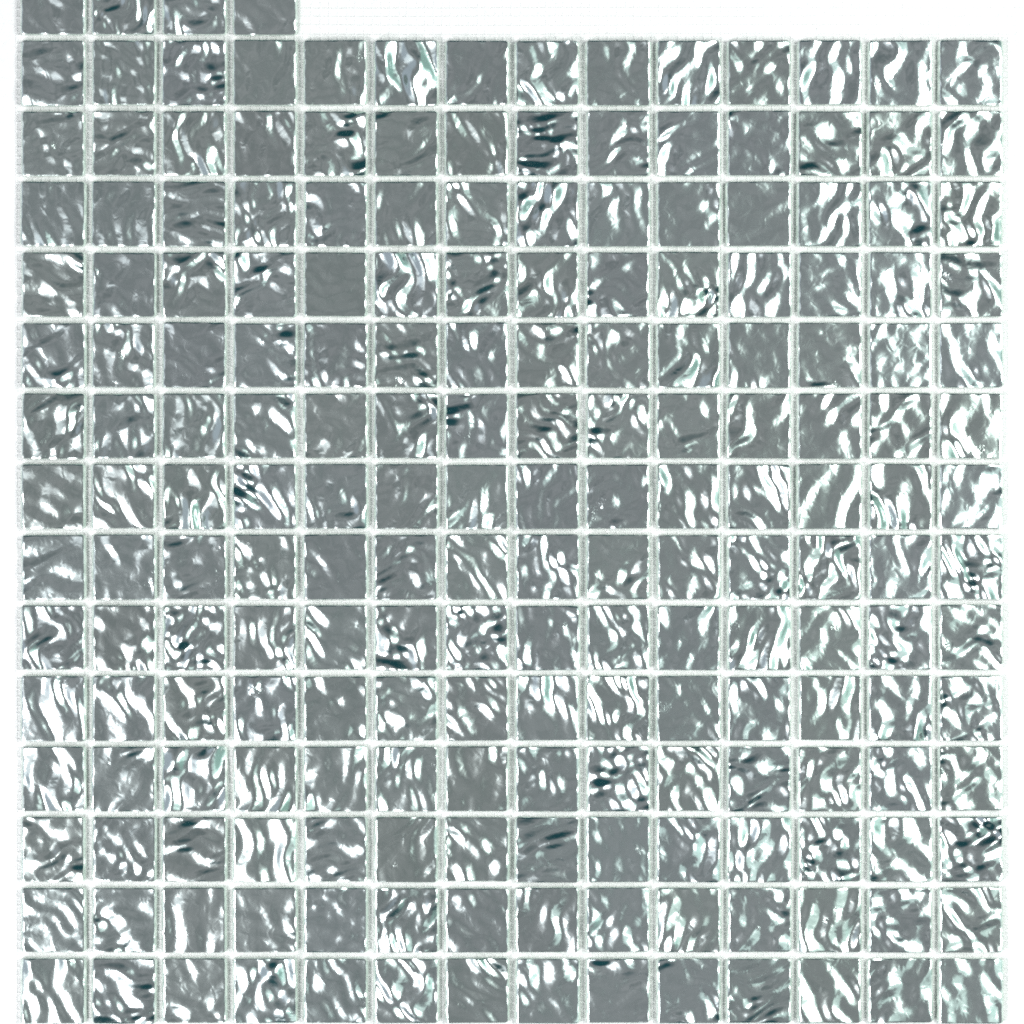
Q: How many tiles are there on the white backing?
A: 200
